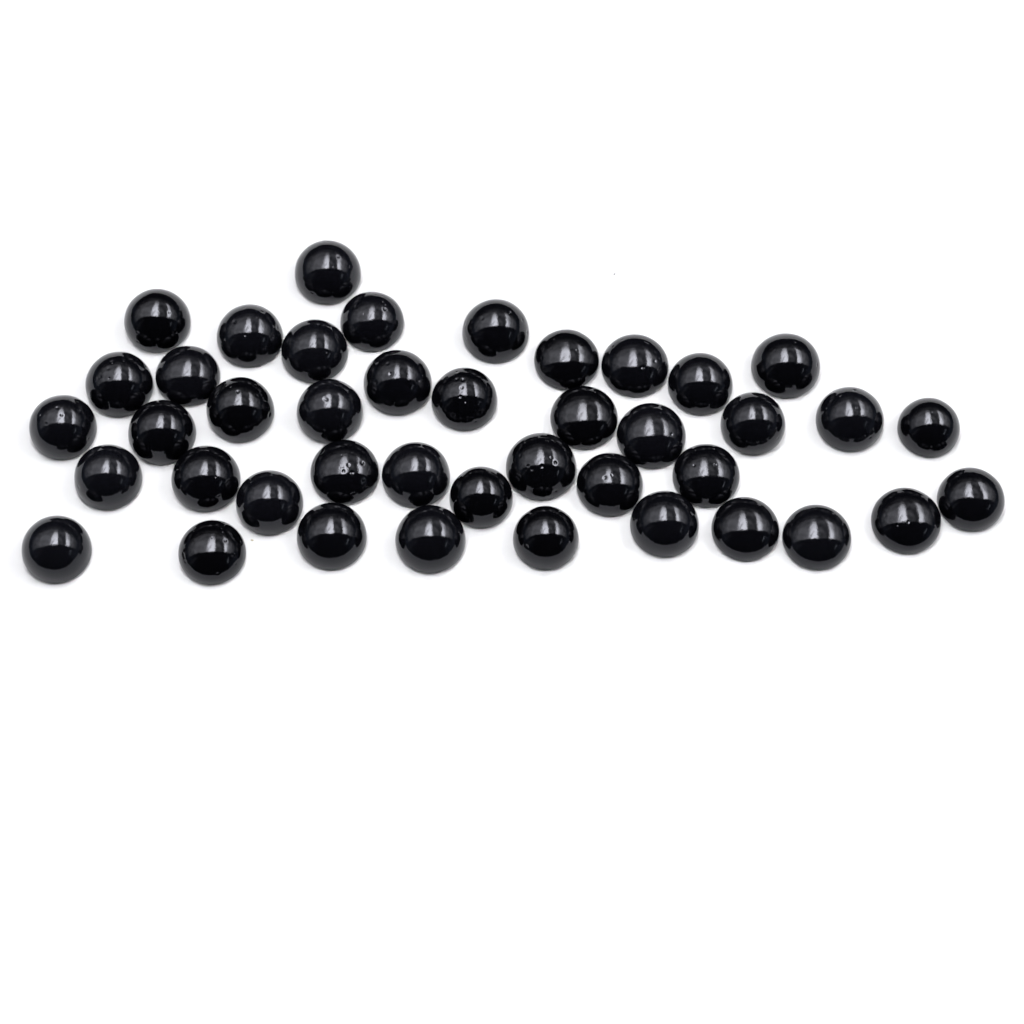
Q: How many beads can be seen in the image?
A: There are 42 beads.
